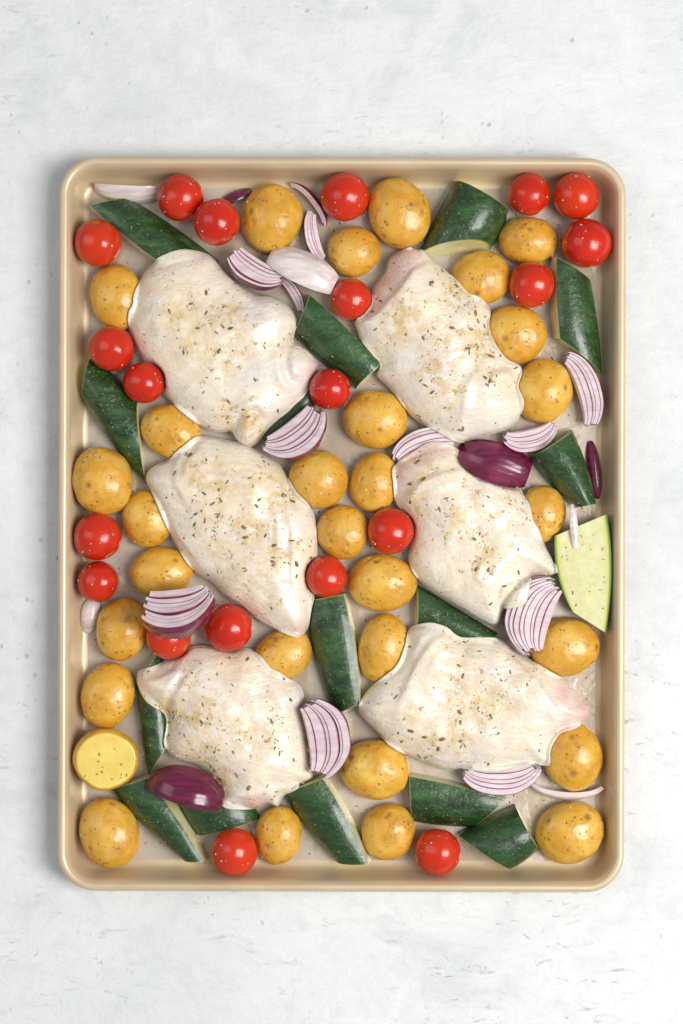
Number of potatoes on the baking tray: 30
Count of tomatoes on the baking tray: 20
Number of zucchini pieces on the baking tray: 16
